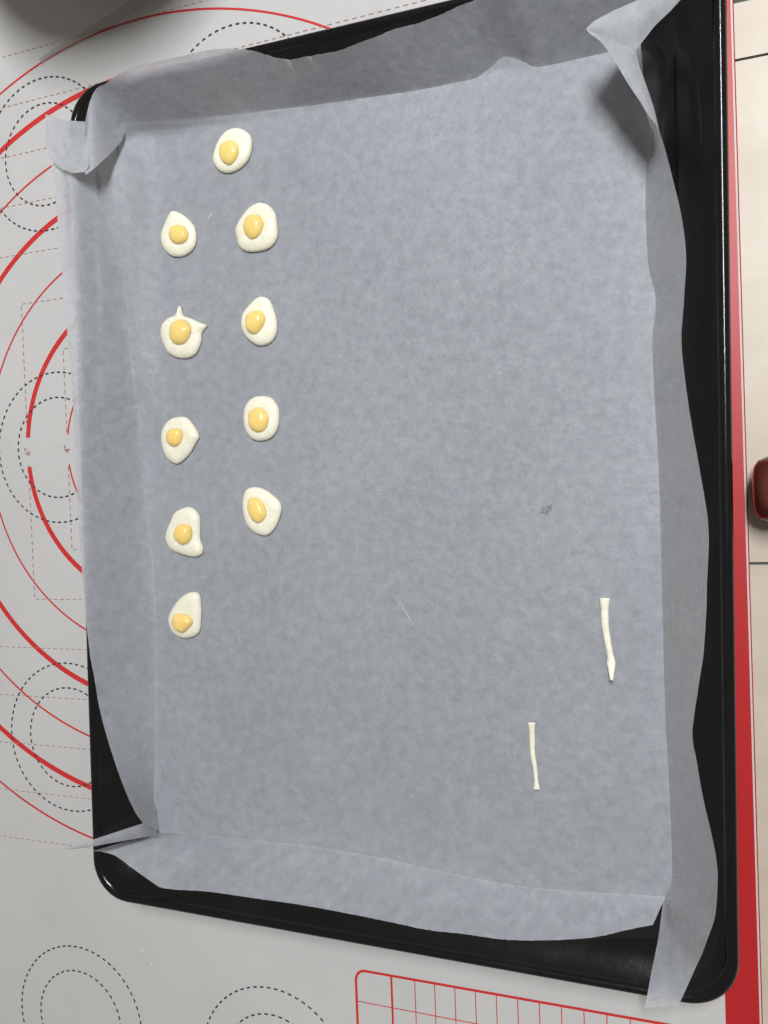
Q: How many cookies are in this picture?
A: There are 10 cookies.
